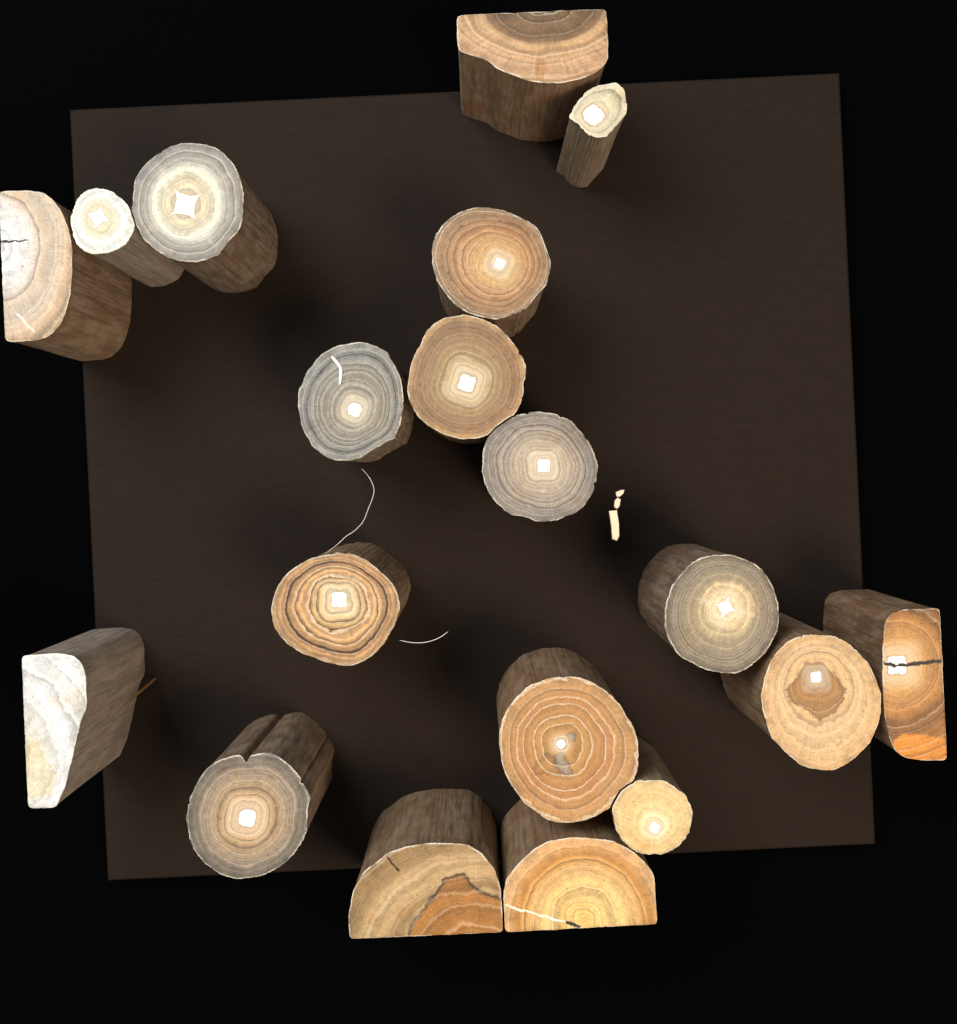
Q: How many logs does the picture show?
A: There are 19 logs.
